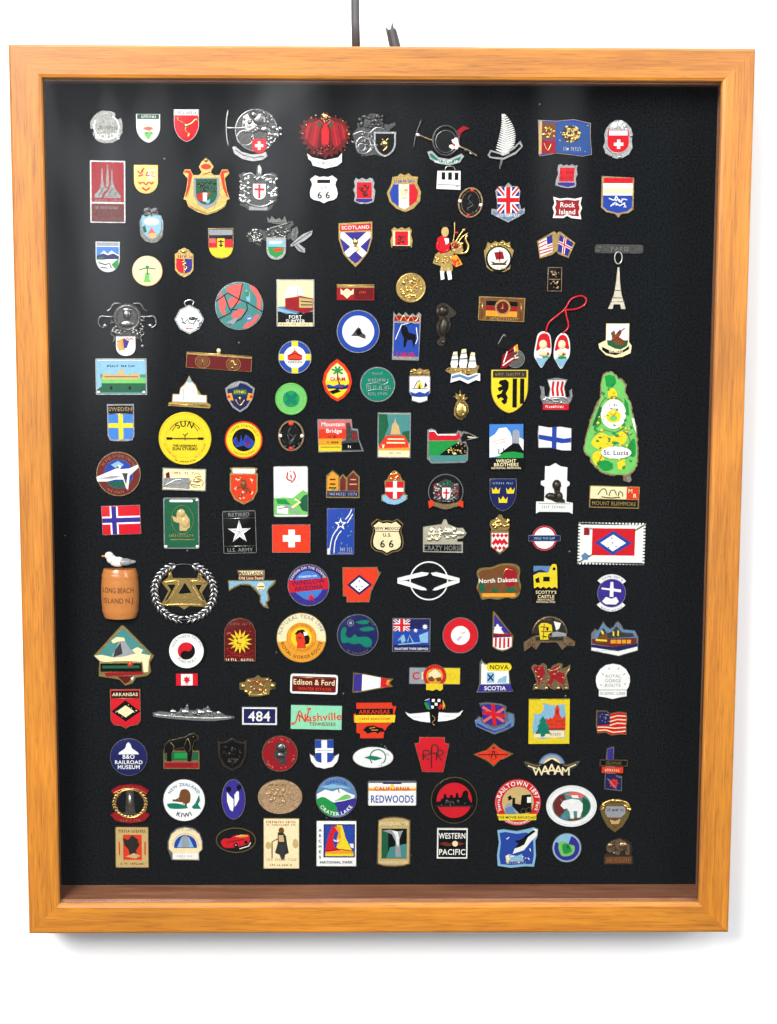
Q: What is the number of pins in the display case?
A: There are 158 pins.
